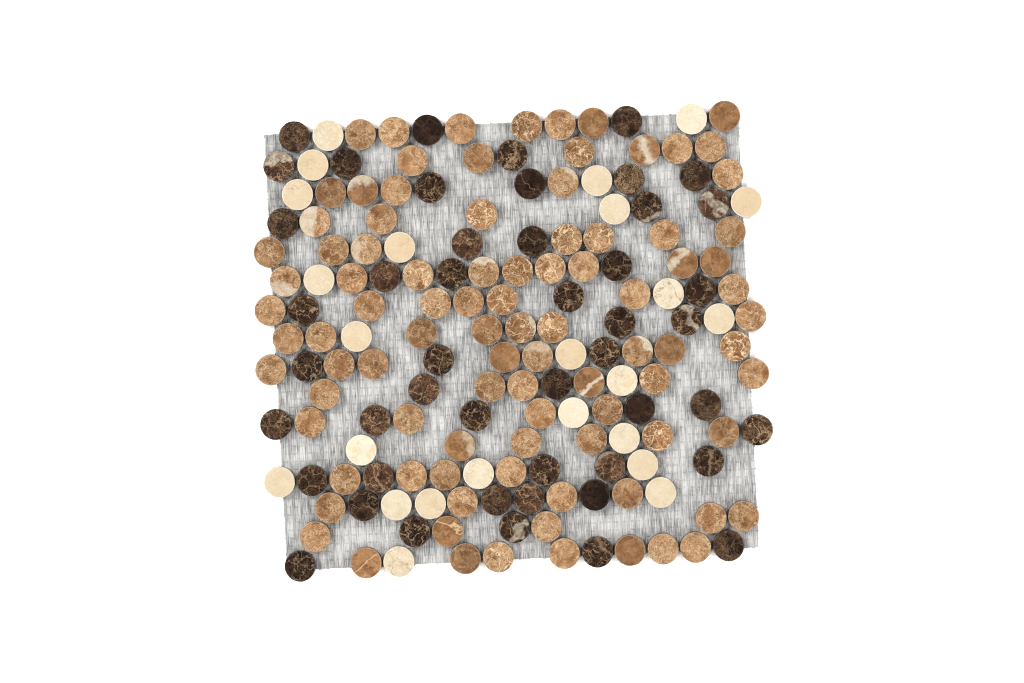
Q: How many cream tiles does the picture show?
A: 24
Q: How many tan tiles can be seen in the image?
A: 94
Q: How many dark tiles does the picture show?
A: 48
